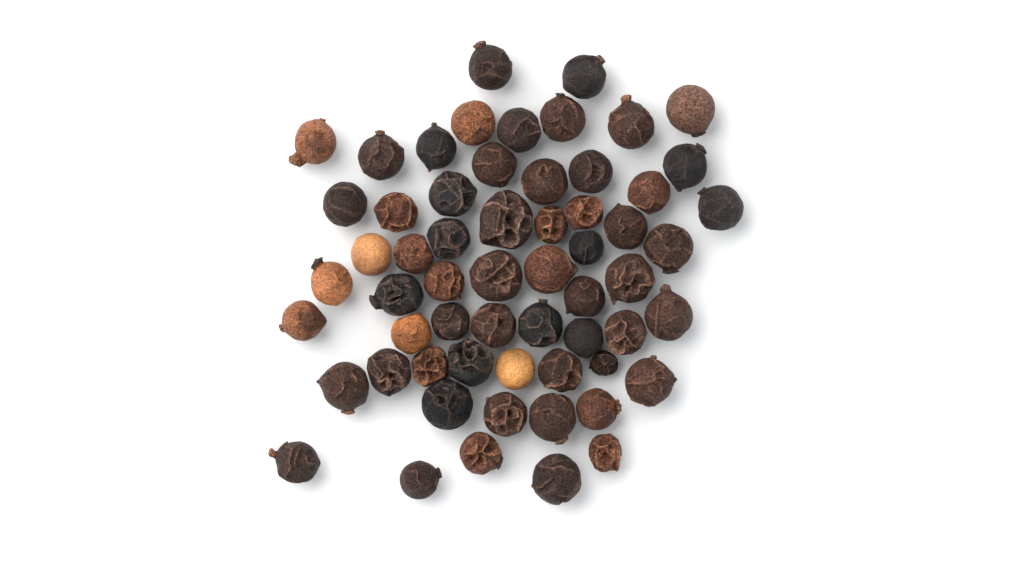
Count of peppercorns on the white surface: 60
